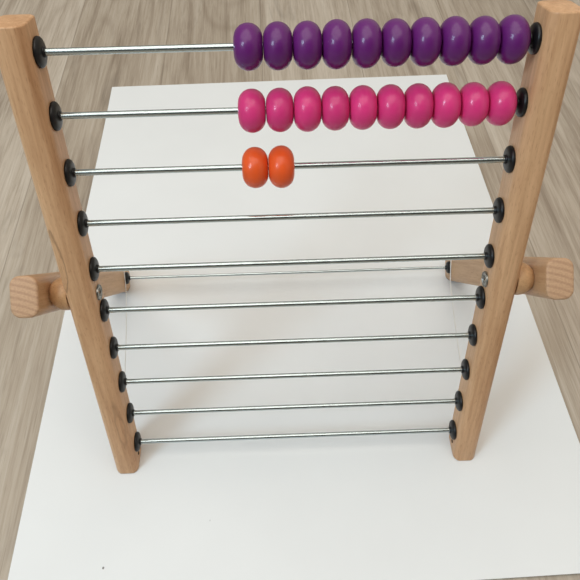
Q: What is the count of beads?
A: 22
